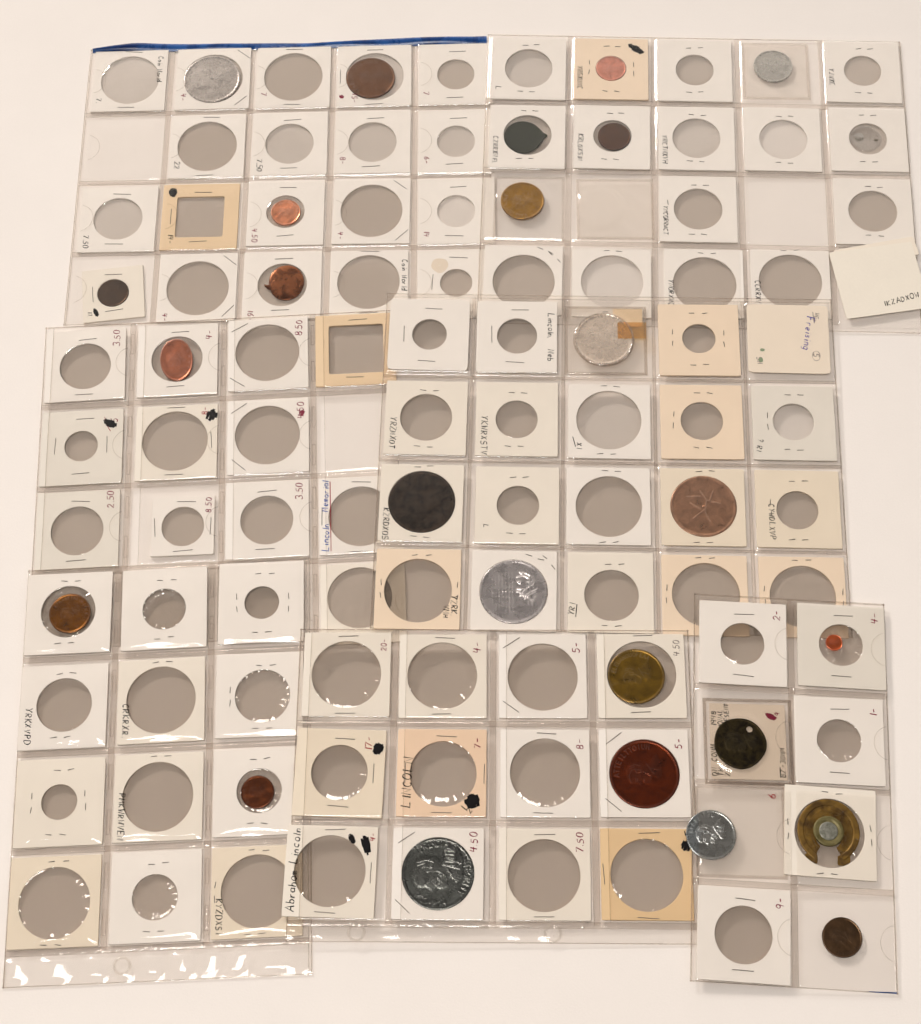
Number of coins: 23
